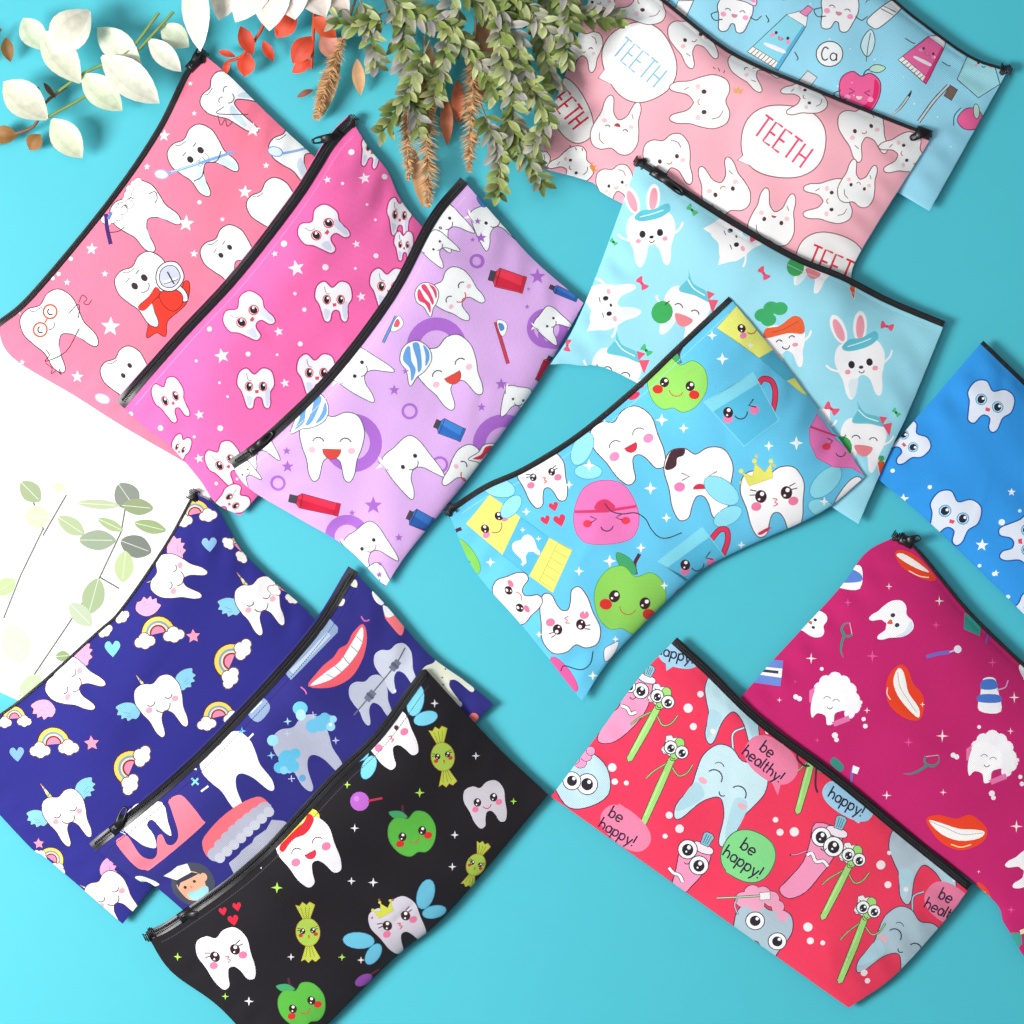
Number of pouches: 13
